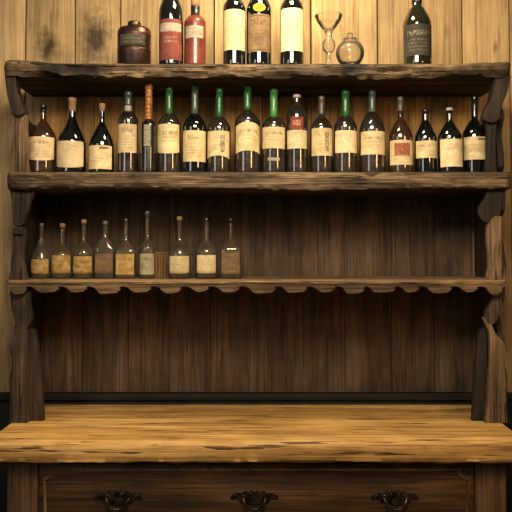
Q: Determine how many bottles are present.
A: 33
